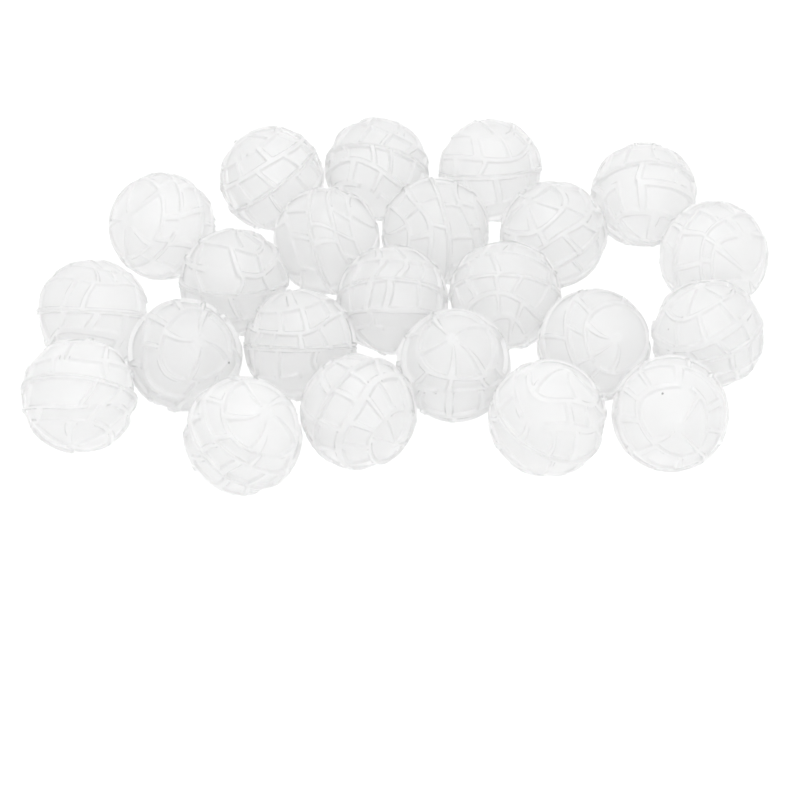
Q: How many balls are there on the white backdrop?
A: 23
